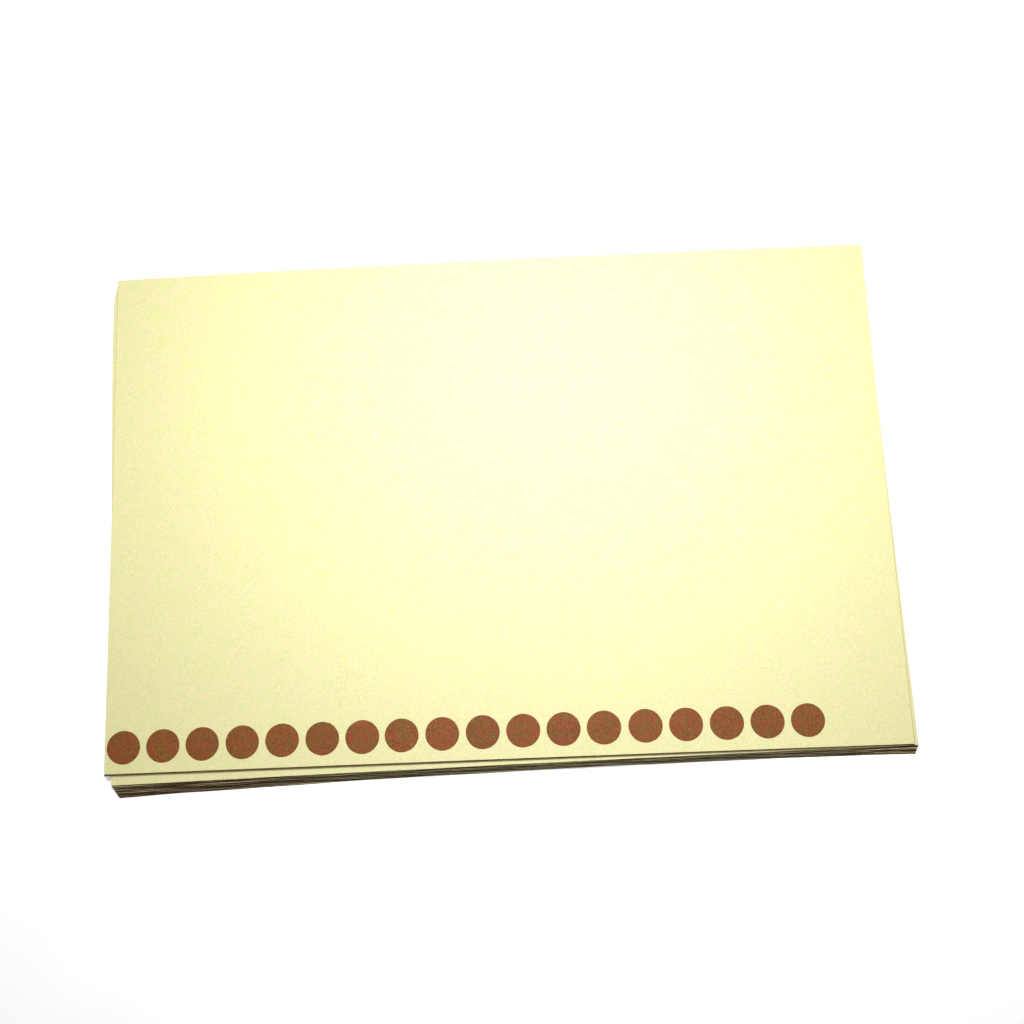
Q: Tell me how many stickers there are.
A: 18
